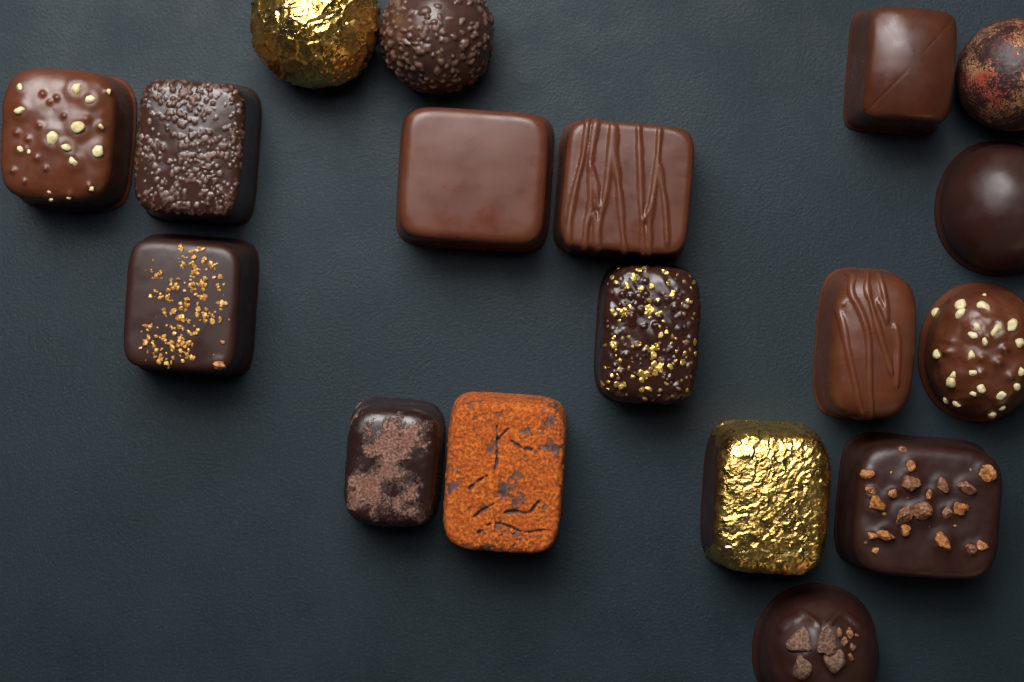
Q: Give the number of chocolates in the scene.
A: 18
